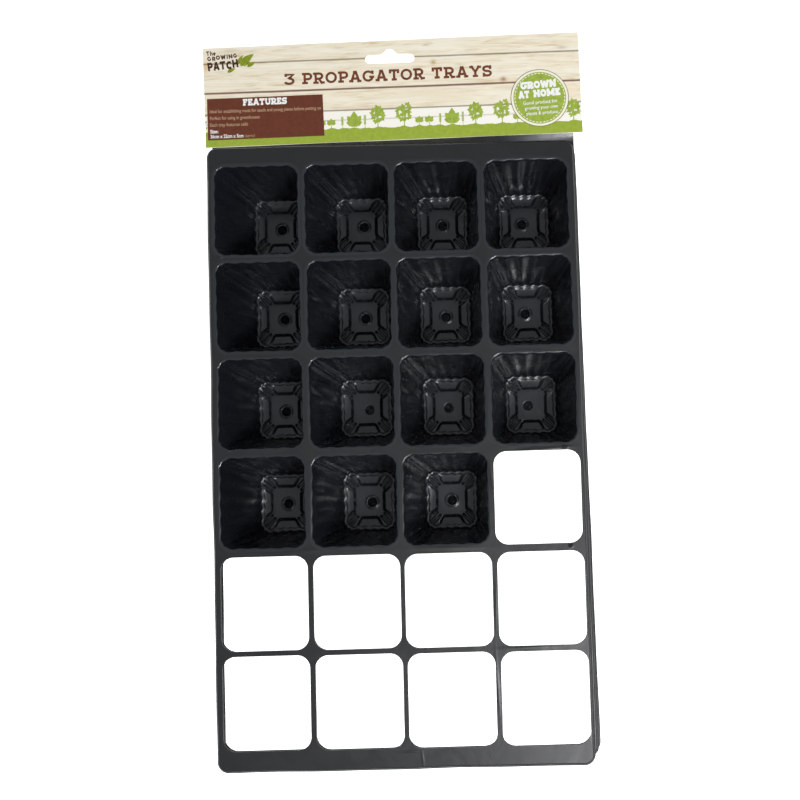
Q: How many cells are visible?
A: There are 15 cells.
